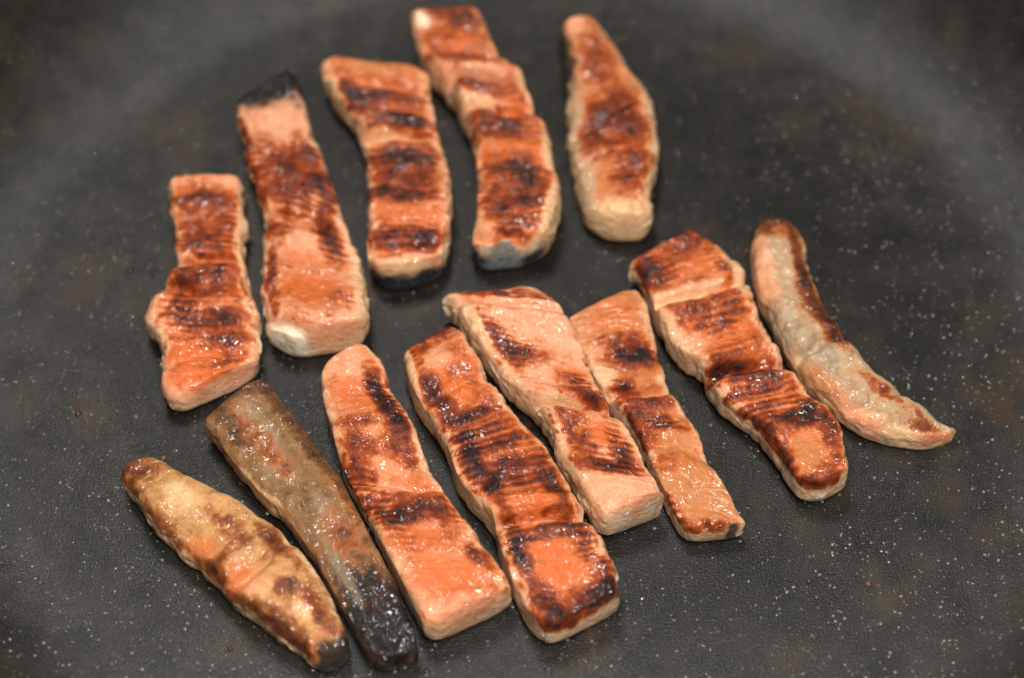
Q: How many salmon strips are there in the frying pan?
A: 13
